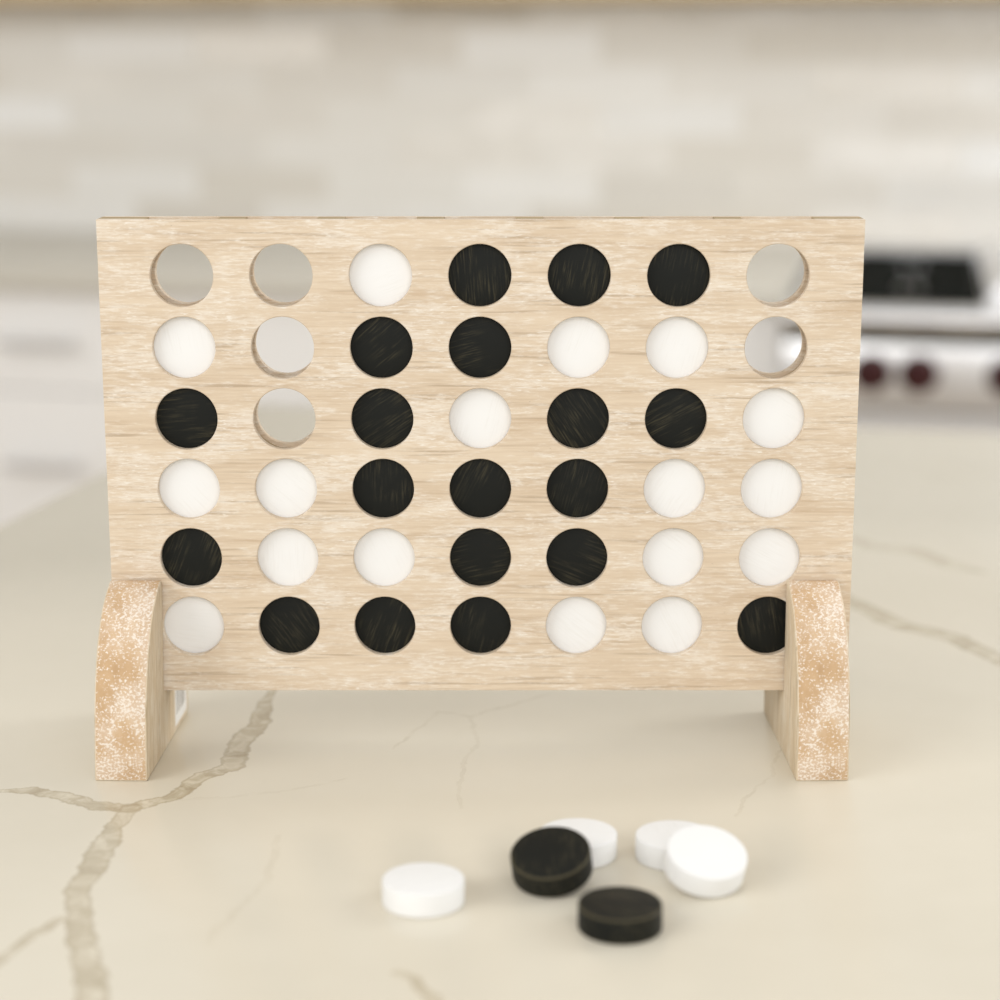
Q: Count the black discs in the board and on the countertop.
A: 21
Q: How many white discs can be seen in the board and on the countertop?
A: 21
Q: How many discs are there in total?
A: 42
